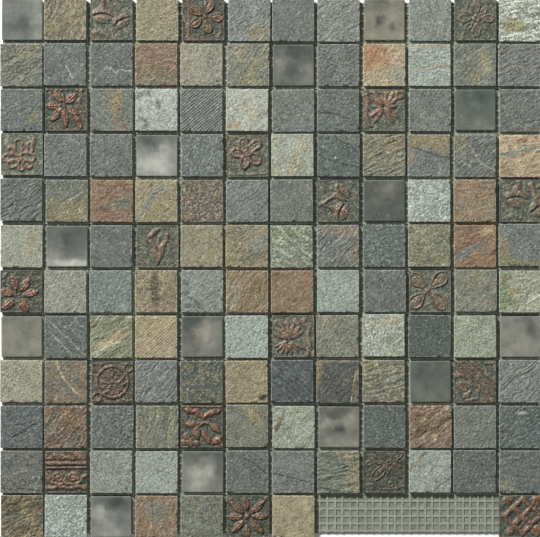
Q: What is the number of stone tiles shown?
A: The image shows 106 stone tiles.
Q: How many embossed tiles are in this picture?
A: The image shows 20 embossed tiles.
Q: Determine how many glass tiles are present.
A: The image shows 14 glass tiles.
